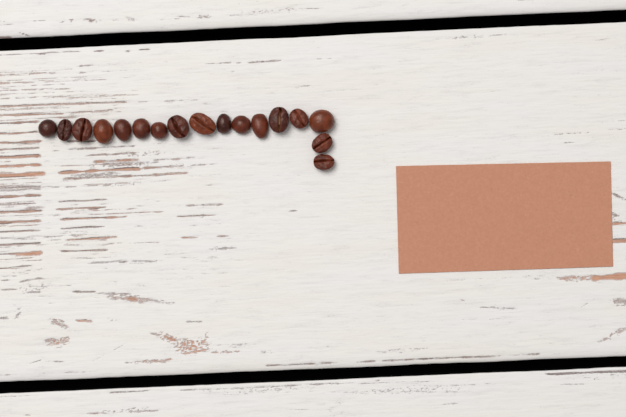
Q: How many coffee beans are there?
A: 17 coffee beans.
